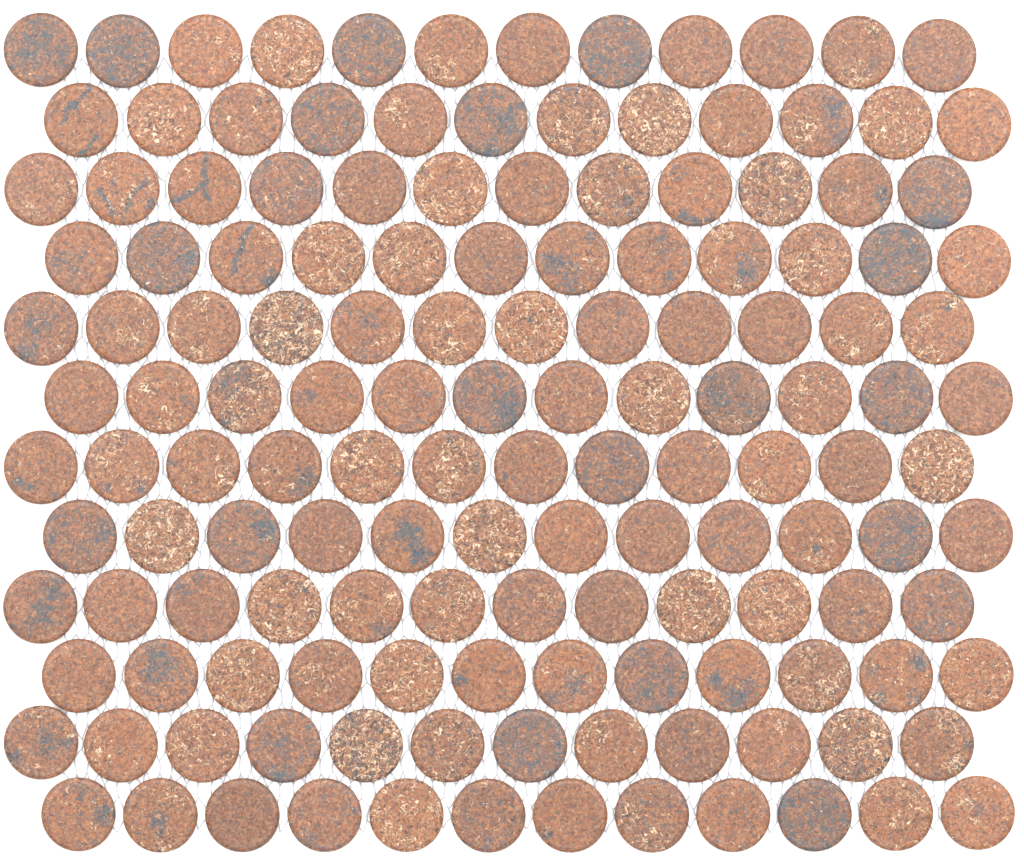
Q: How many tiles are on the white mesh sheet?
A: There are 144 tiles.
